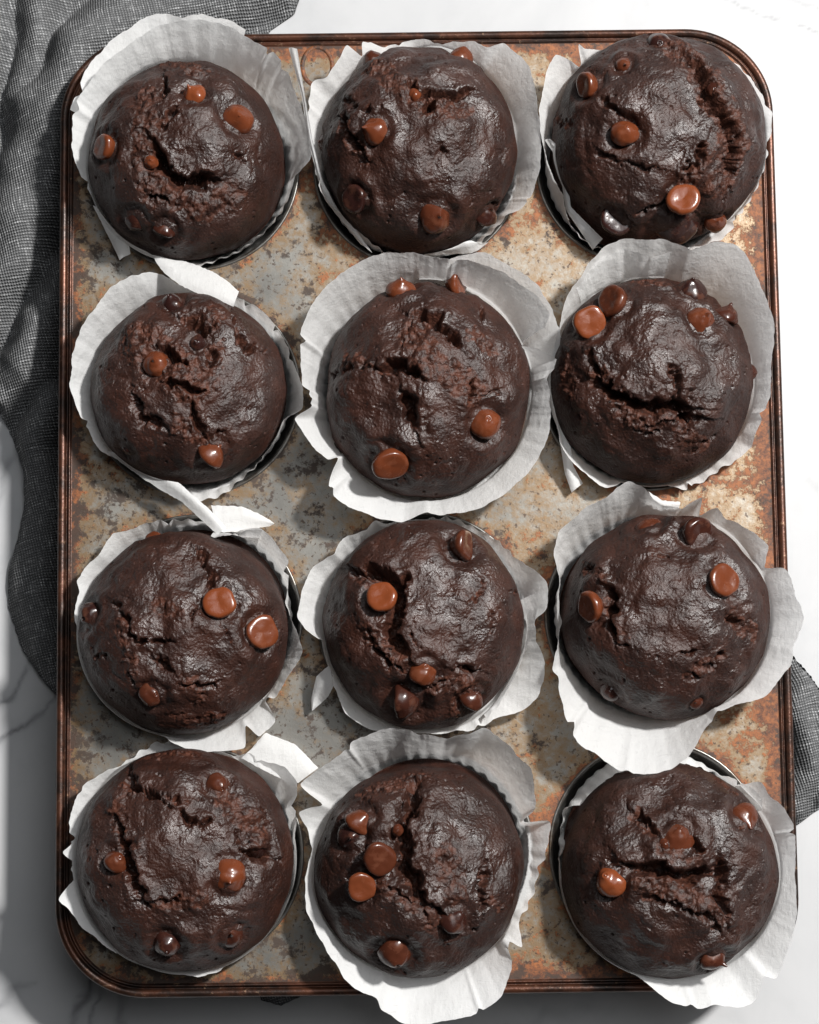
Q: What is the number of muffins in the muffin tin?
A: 12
